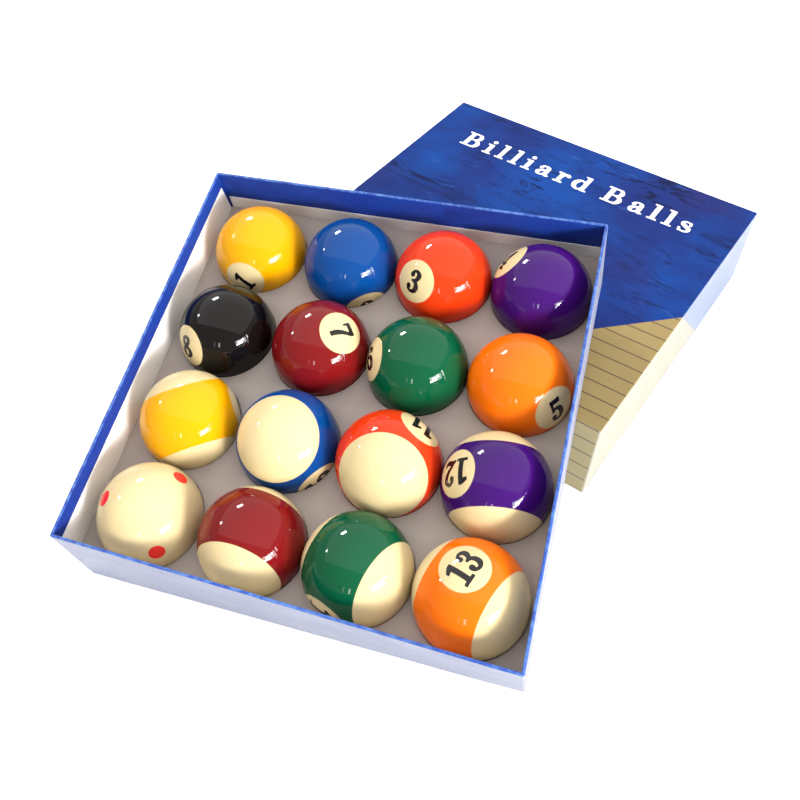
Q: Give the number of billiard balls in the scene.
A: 16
